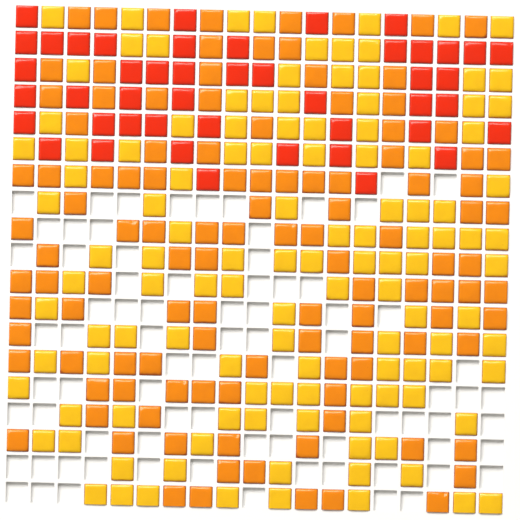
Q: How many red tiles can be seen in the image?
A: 46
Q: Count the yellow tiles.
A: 121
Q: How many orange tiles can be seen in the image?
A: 115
